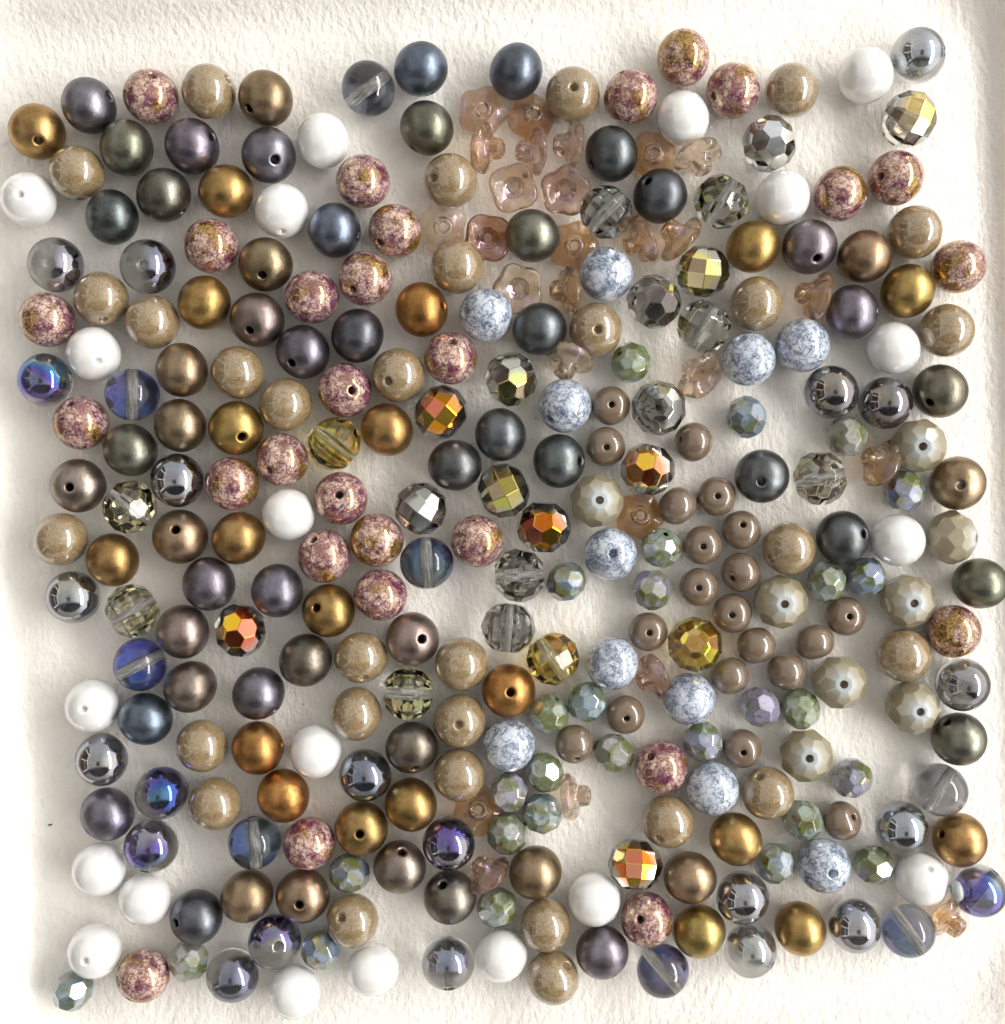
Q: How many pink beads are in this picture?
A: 28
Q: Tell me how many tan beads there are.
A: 30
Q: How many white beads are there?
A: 20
